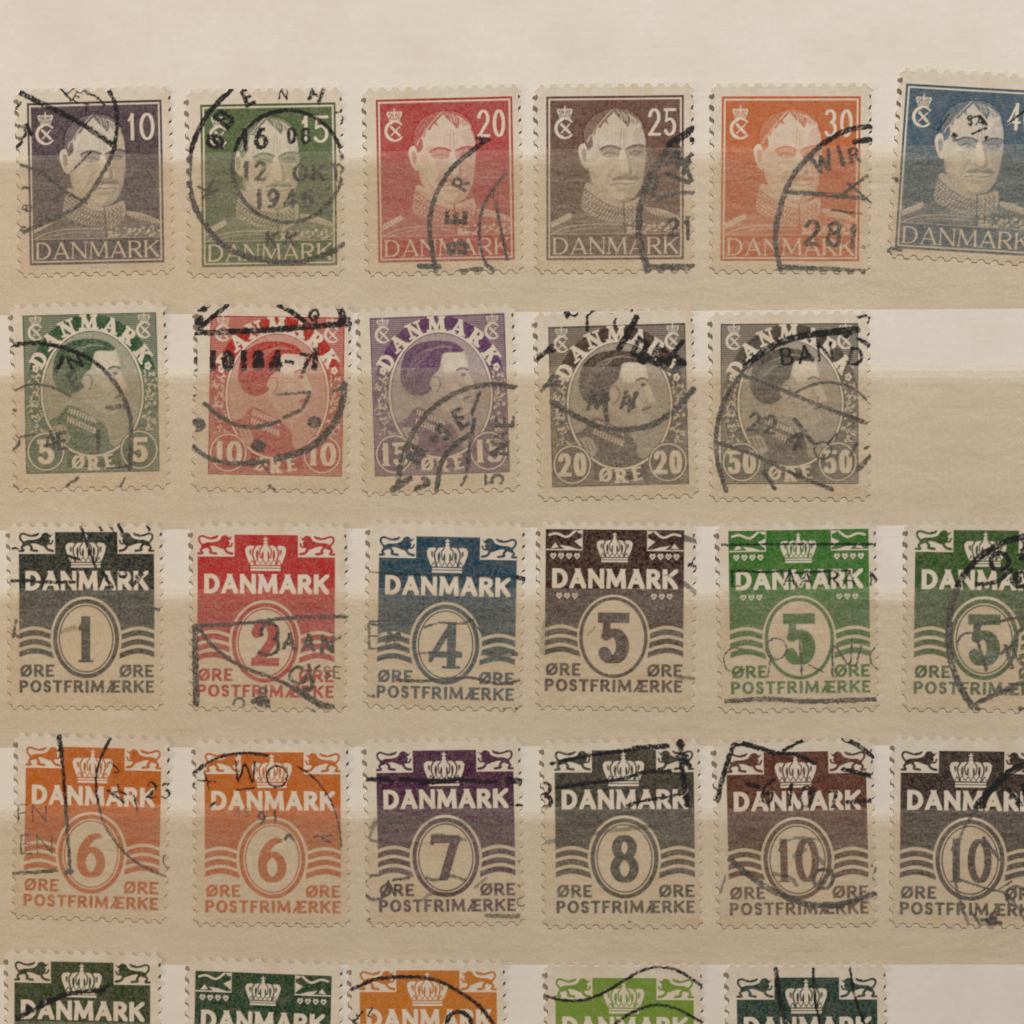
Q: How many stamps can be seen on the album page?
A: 28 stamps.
